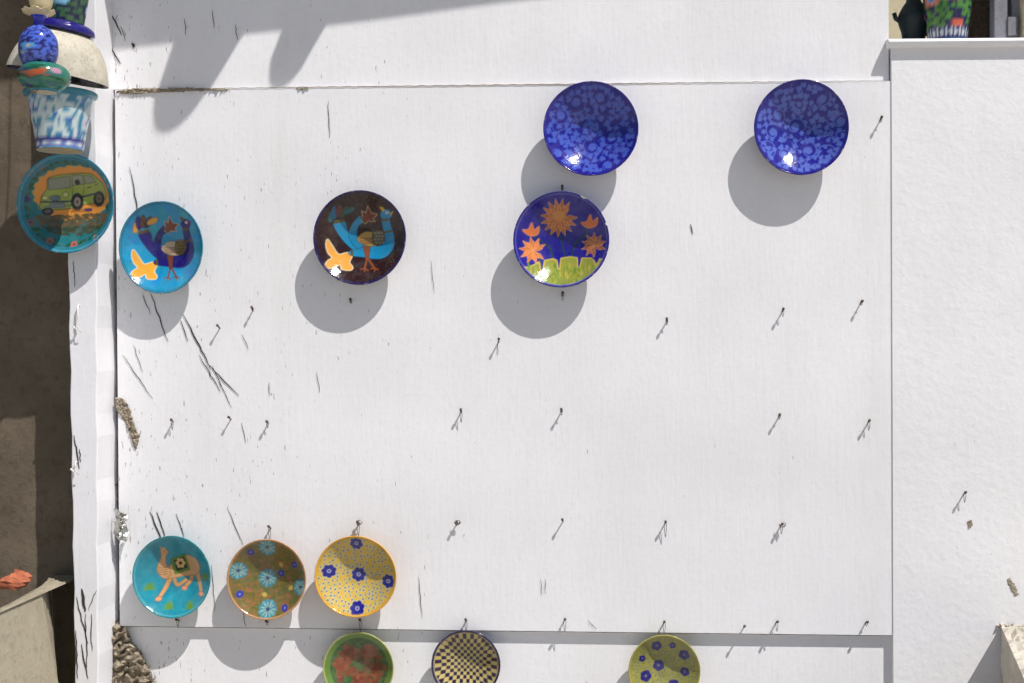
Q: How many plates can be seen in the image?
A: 12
